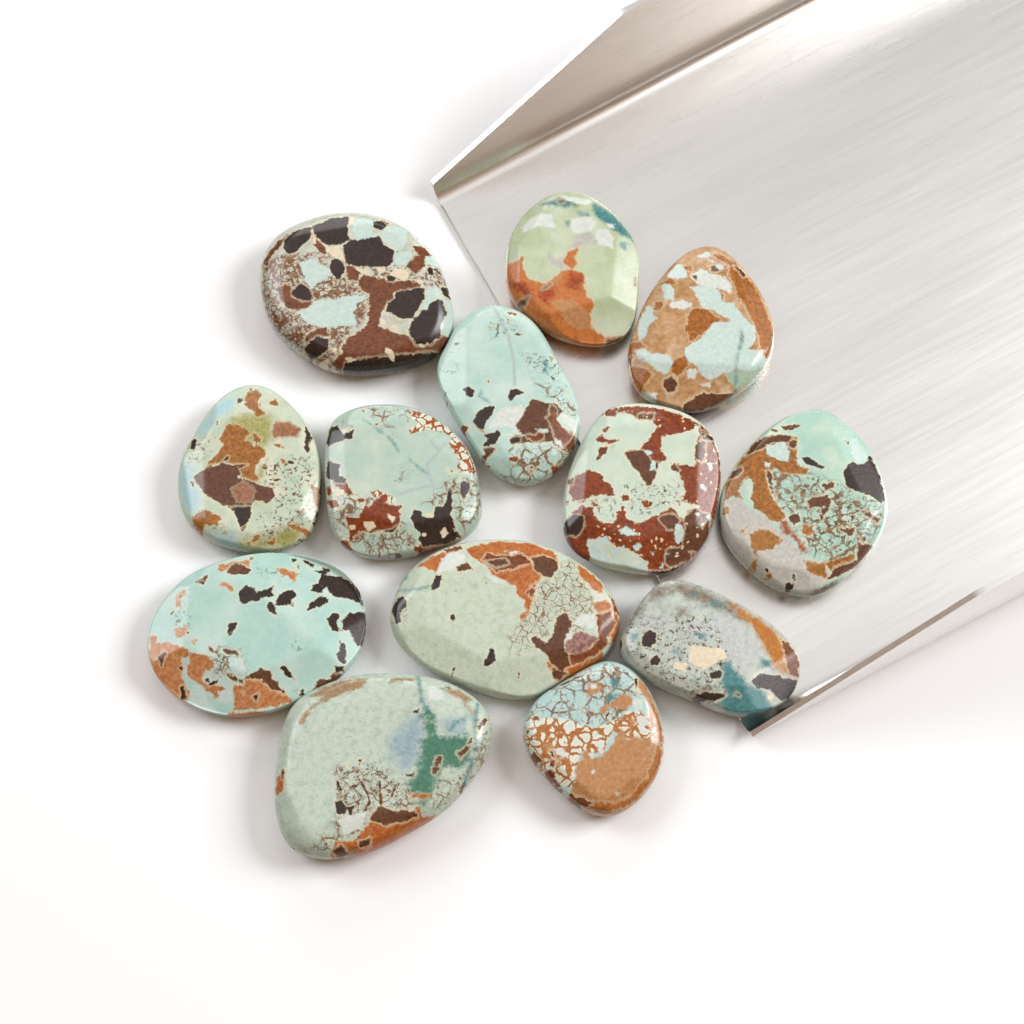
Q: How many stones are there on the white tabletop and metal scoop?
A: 13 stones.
